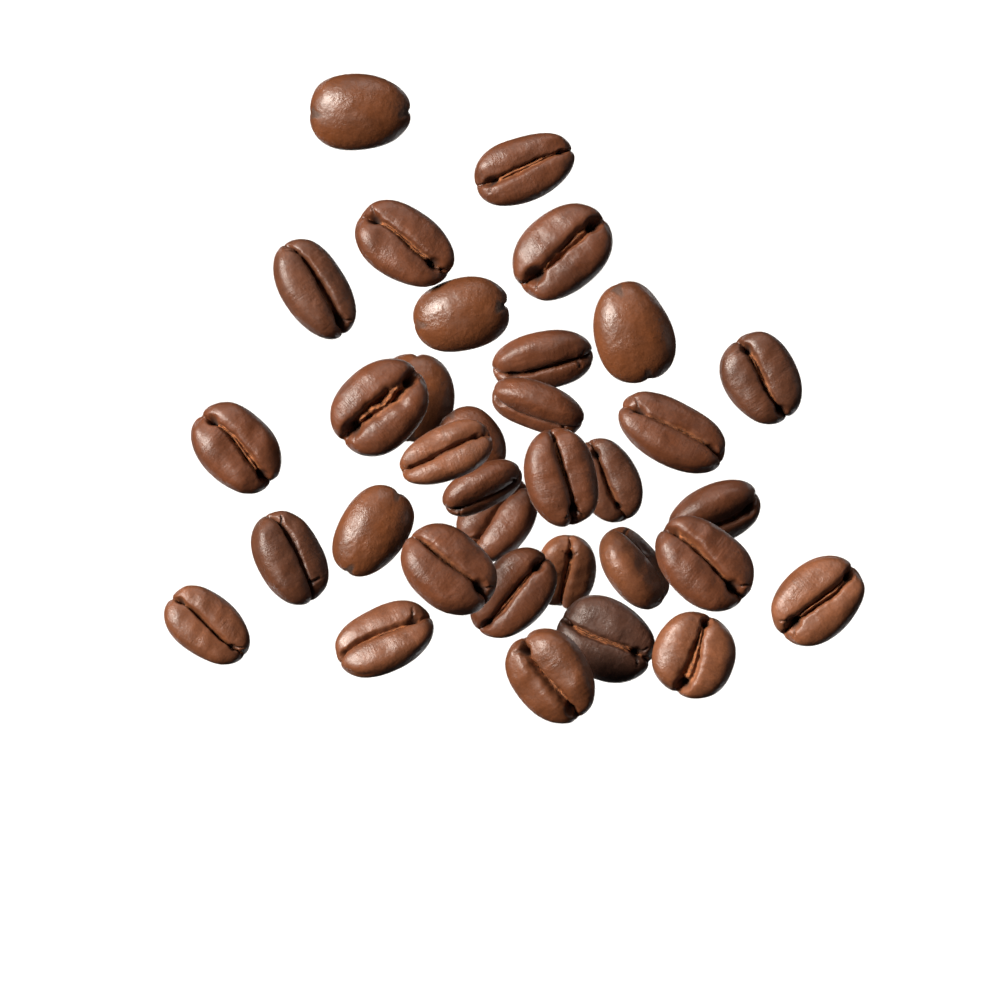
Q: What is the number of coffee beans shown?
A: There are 34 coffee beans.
